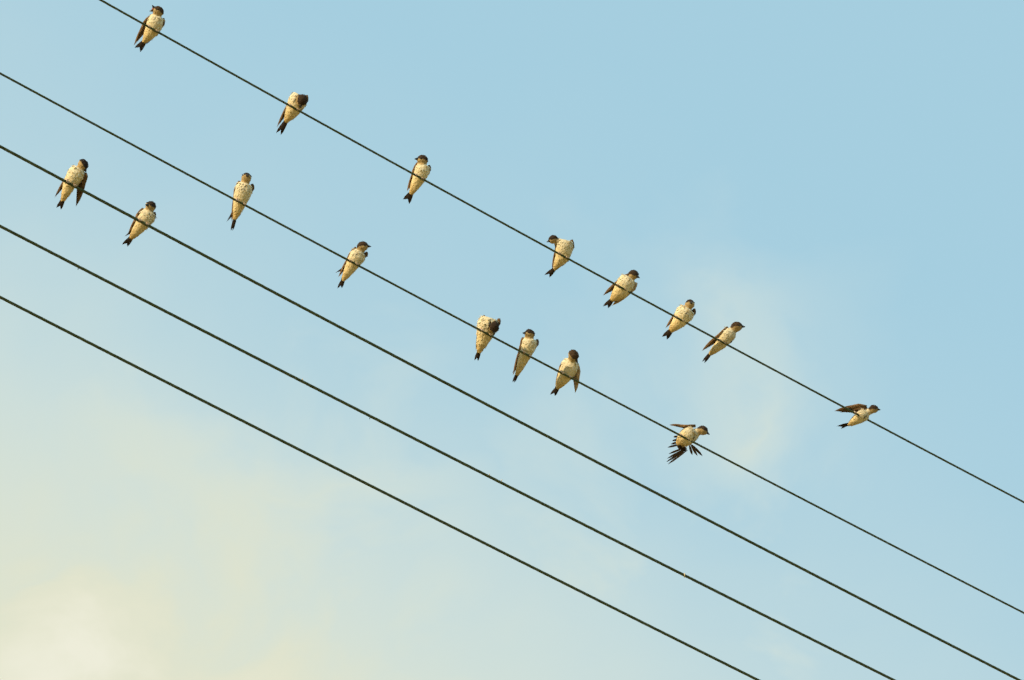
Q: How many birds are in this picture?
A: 16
